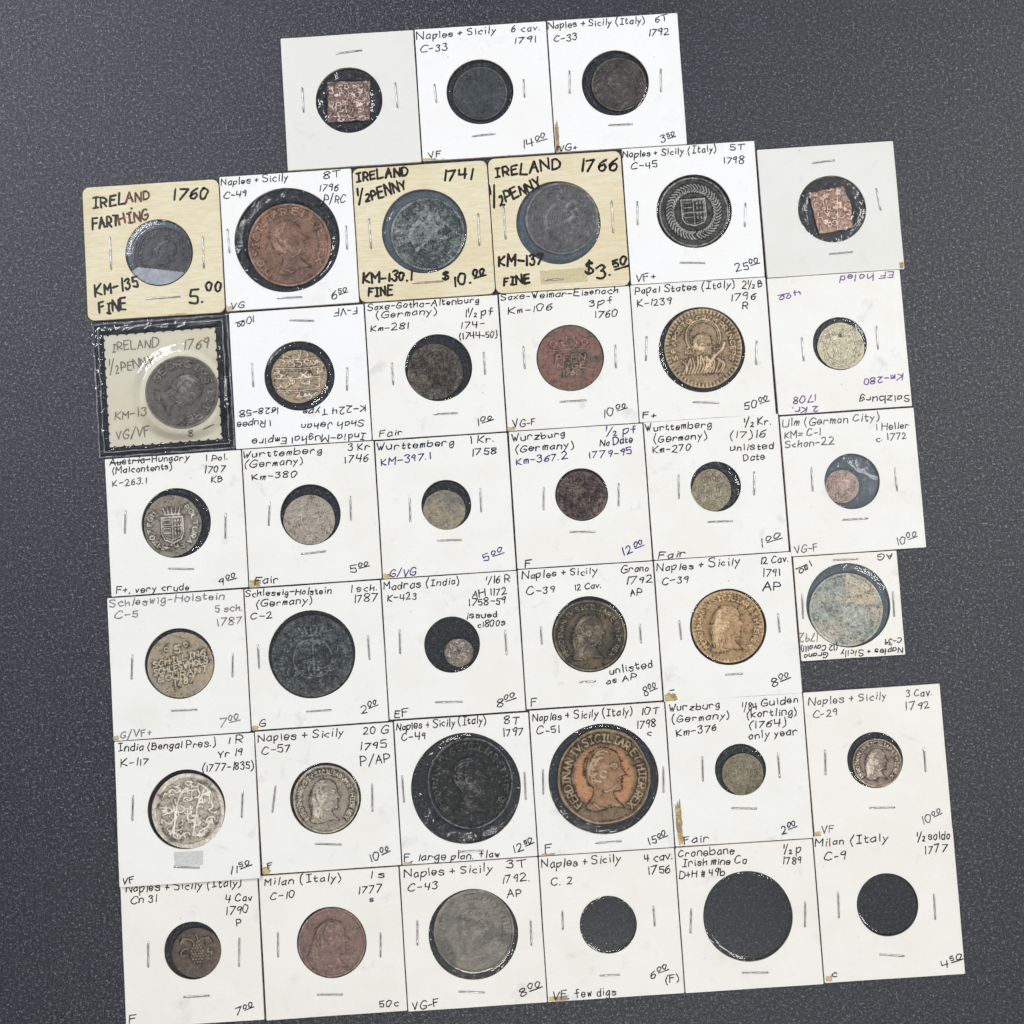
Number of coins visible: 36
